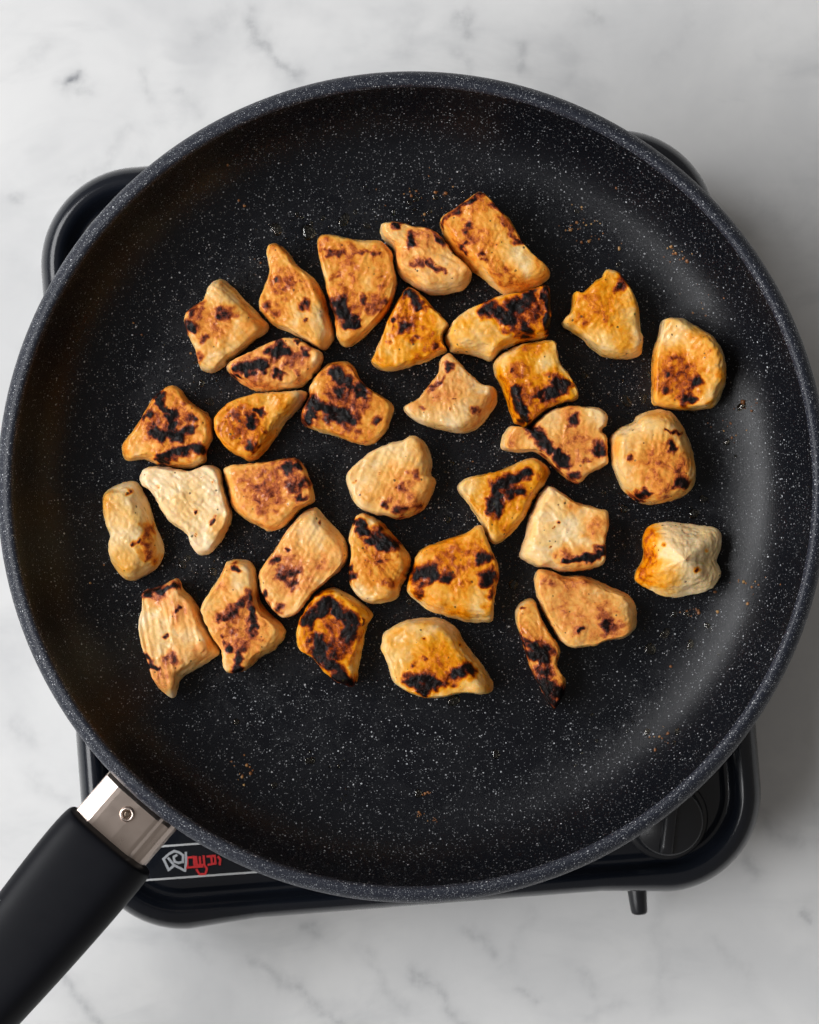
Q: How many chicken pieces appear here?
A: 33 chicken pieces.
